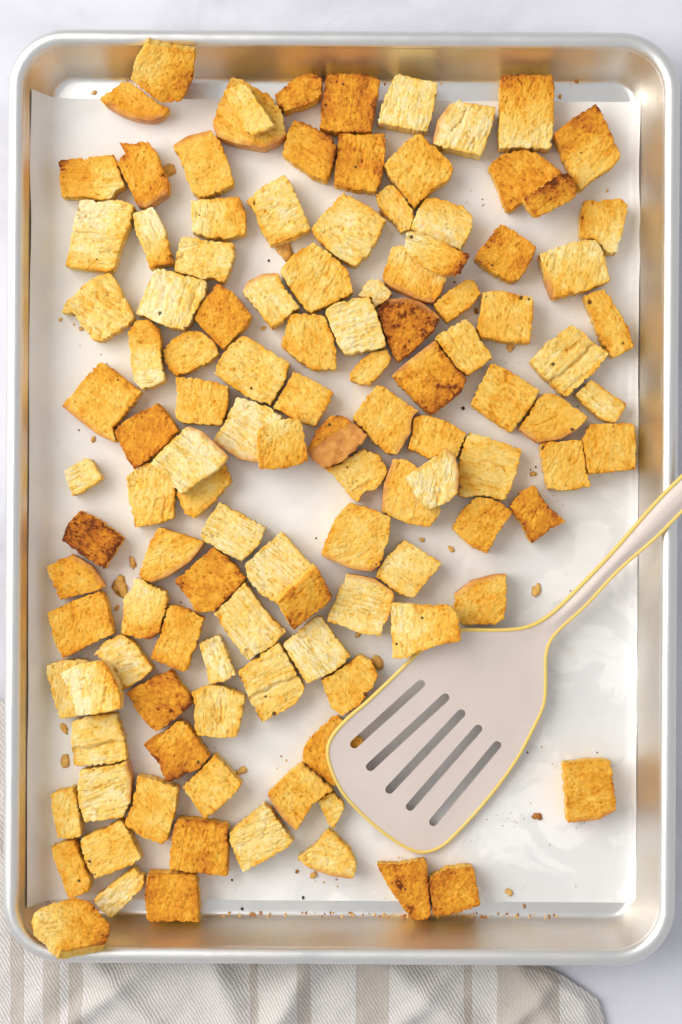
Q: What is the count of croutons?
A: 119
